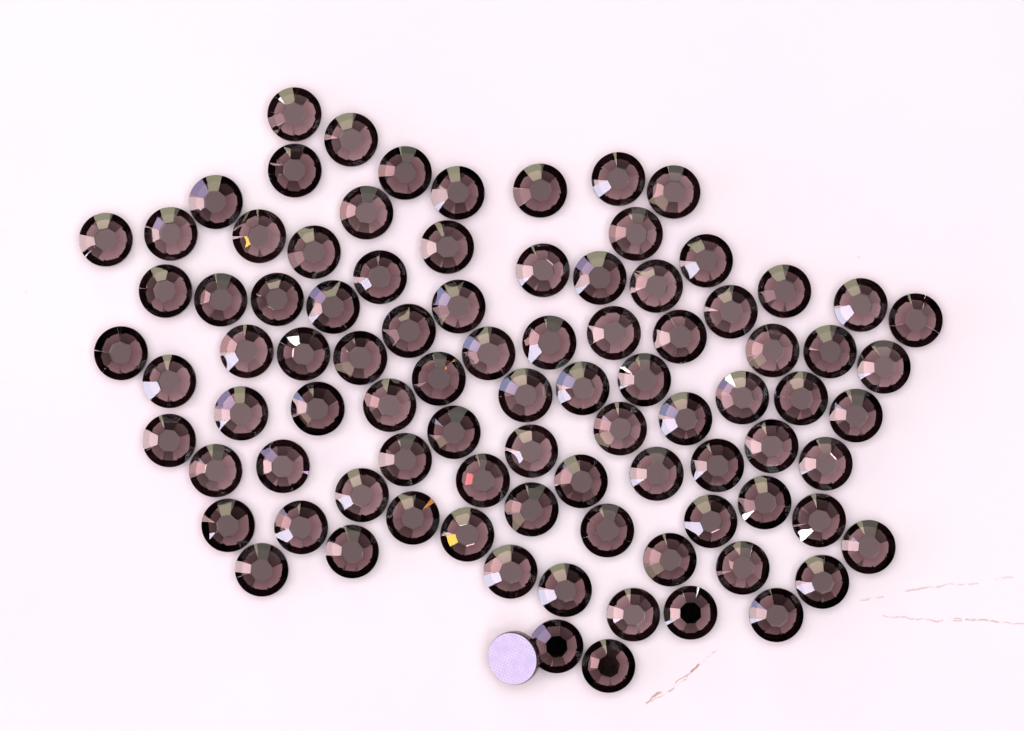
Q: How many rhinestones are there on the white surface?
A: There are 91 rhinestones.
